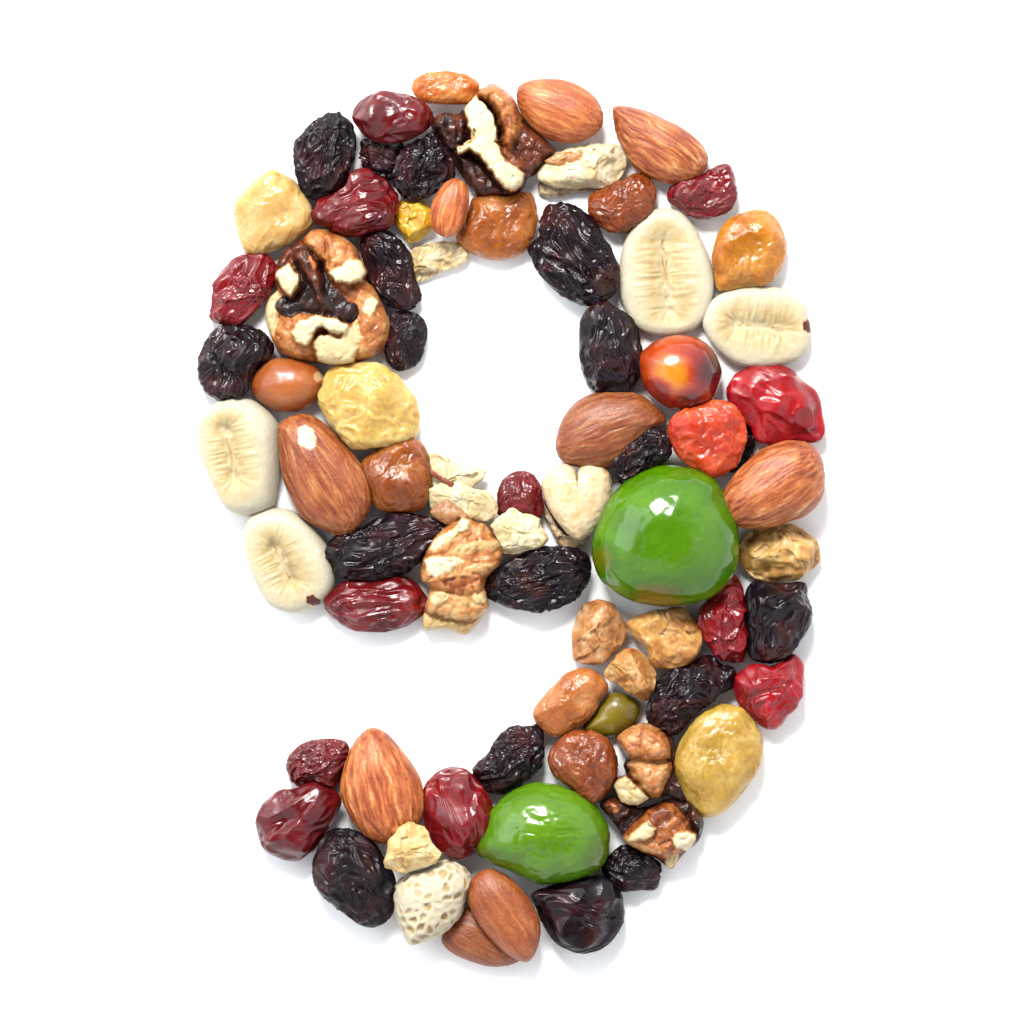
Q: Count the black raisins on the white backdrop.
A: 18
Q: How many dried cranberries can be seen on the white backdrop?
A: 12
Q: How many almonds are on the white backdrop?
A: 9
